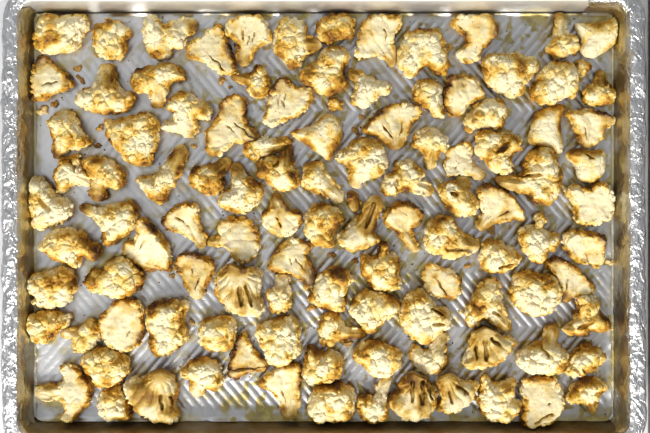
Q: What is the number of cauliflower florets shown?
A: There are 110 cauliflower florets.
